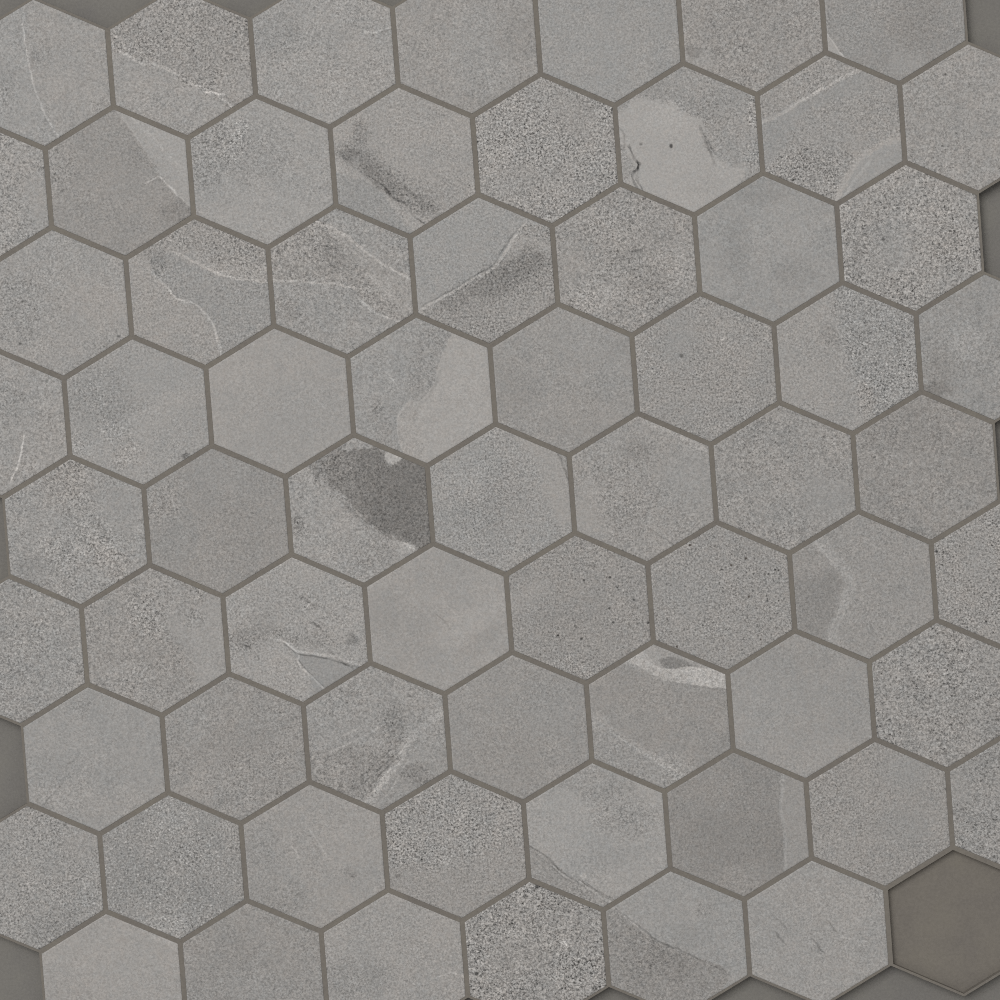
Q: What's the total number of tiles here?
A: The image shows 66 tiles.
